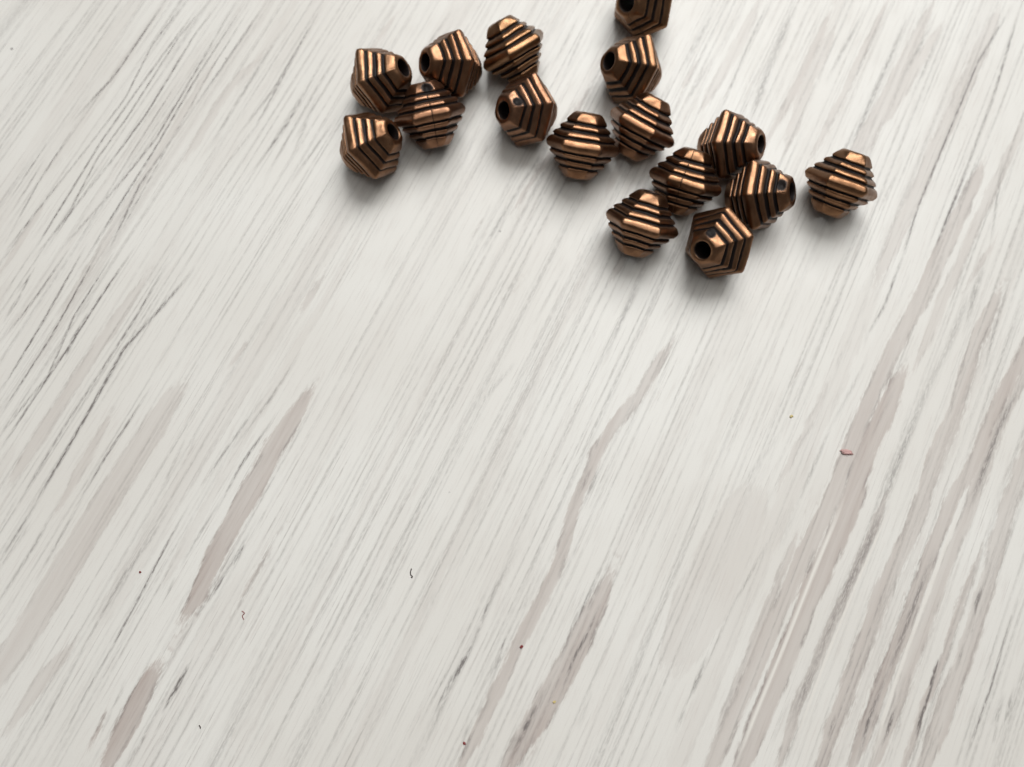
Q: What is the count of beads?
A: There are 16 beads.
